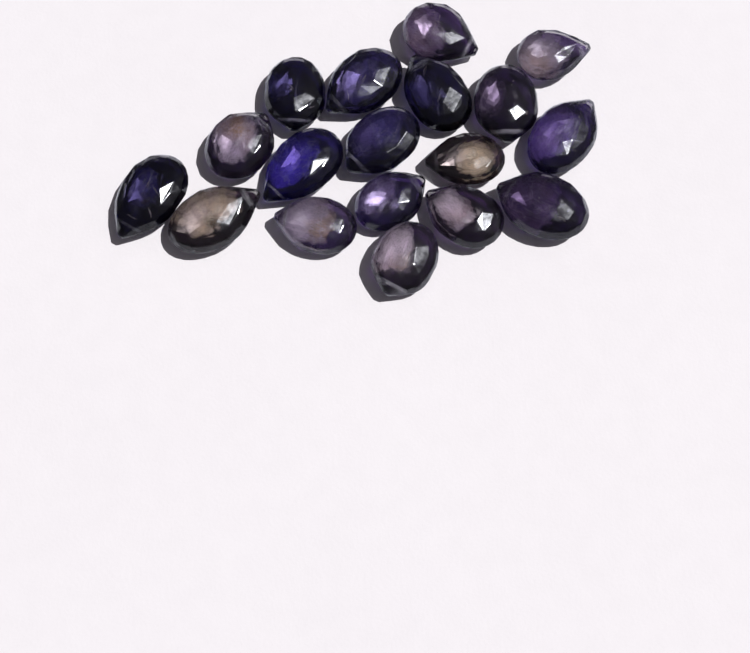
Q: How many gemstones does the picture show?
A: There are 18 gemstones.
